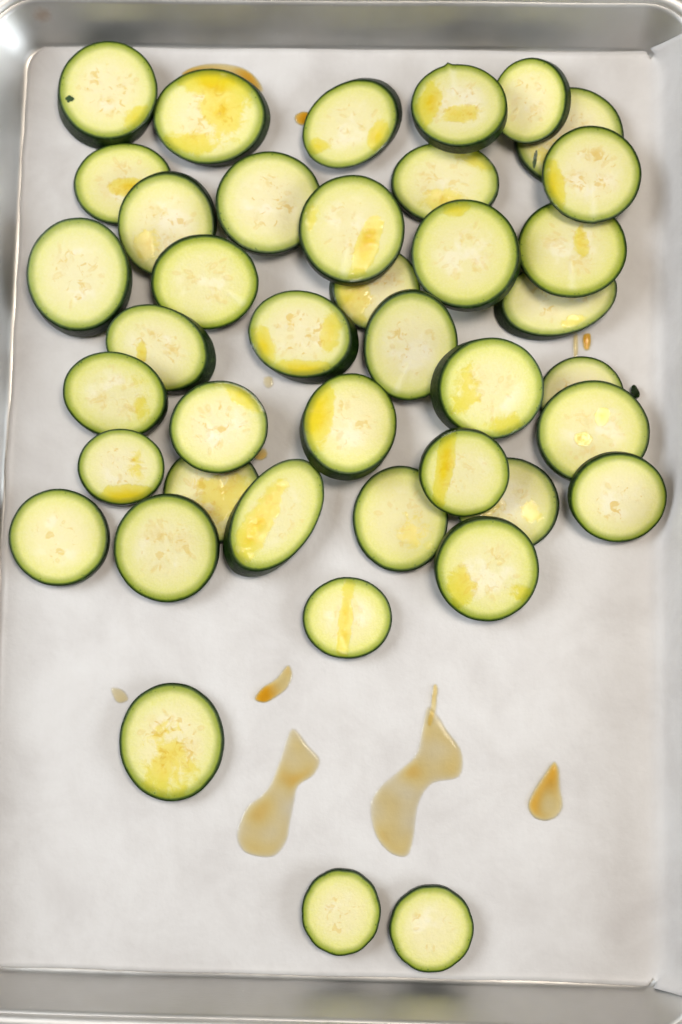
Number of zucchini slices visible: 41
